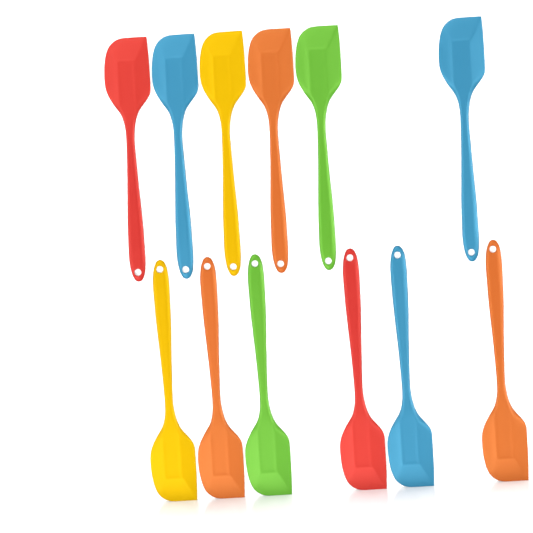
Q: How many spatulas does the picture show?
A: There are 12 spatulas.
